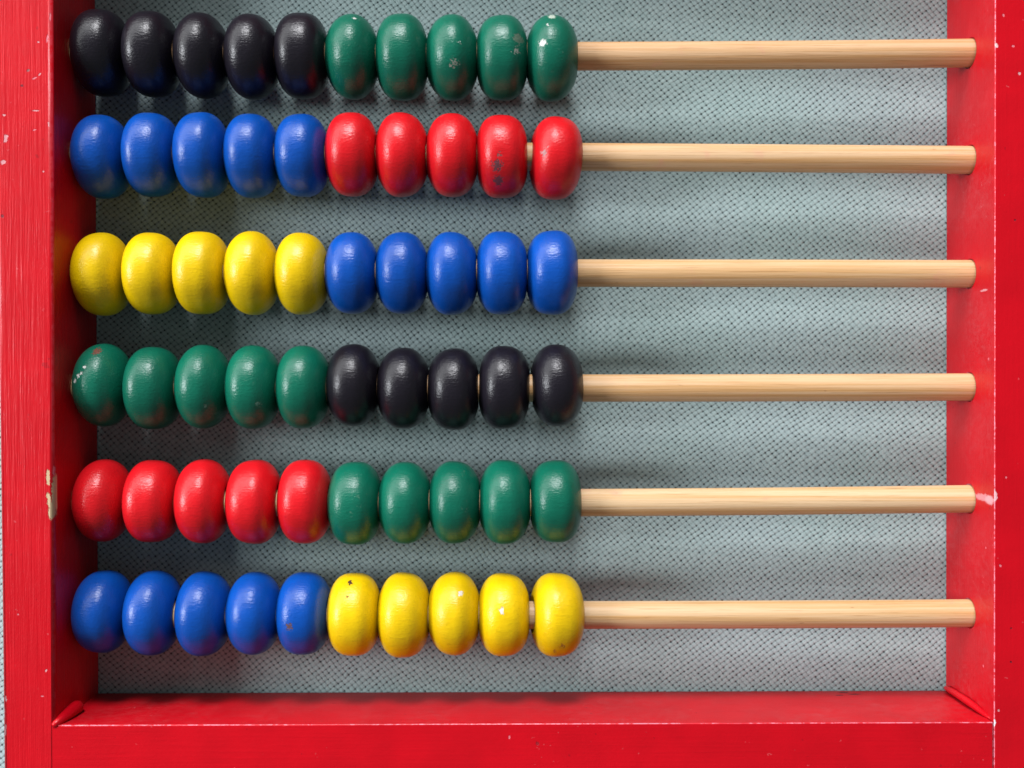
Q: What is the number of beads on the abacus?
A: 60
